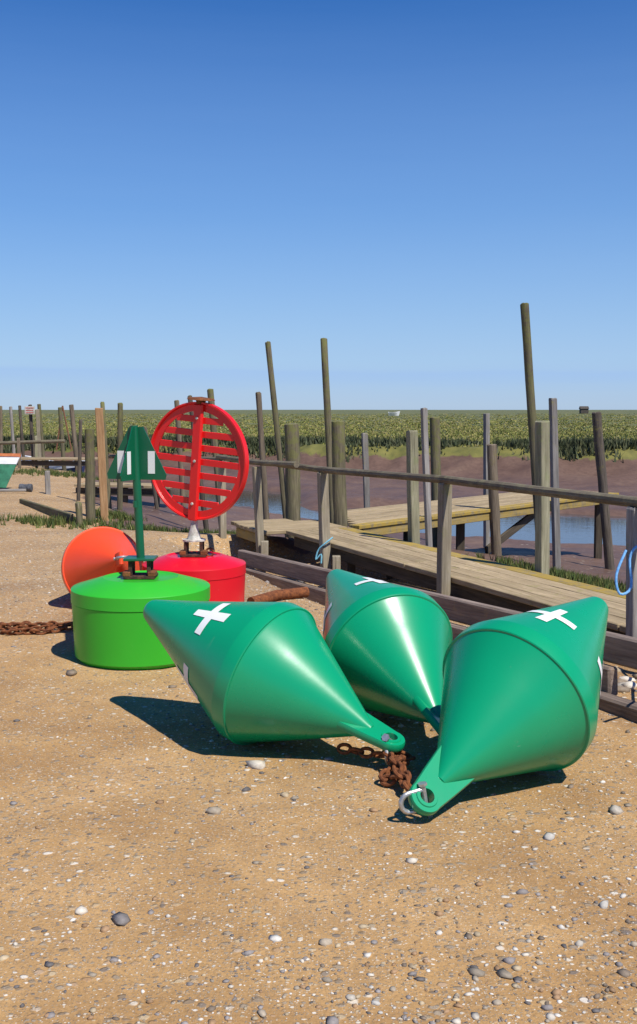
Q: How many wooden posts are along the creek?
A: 41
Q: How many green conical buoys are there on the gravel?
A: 3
